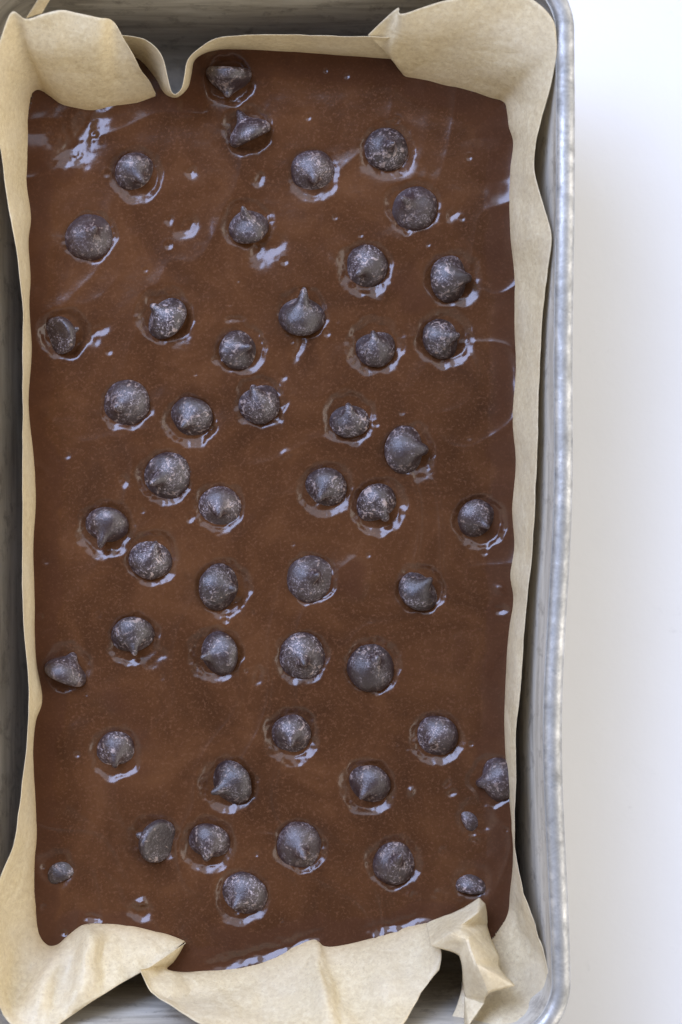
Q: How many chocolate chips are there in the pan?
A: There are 50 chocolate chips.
